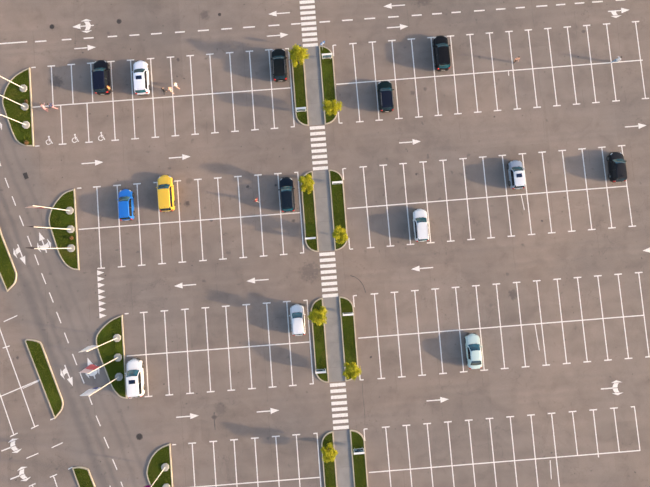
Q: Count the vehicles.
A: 14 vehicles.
